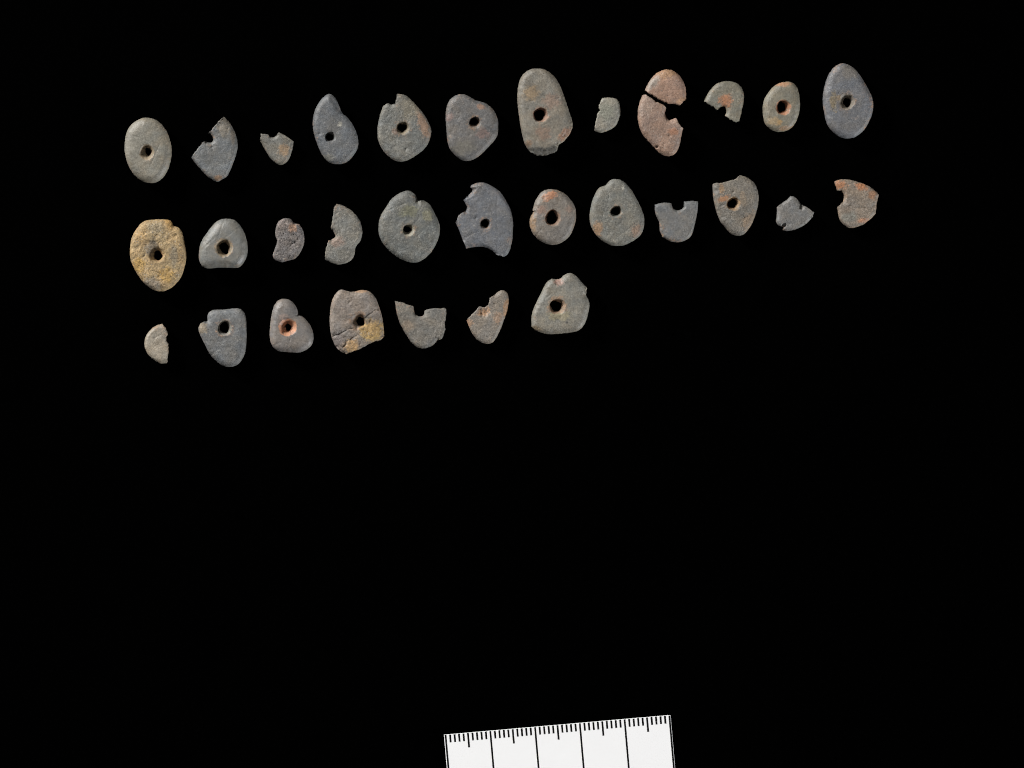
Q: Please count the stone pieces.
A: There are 32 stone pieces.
